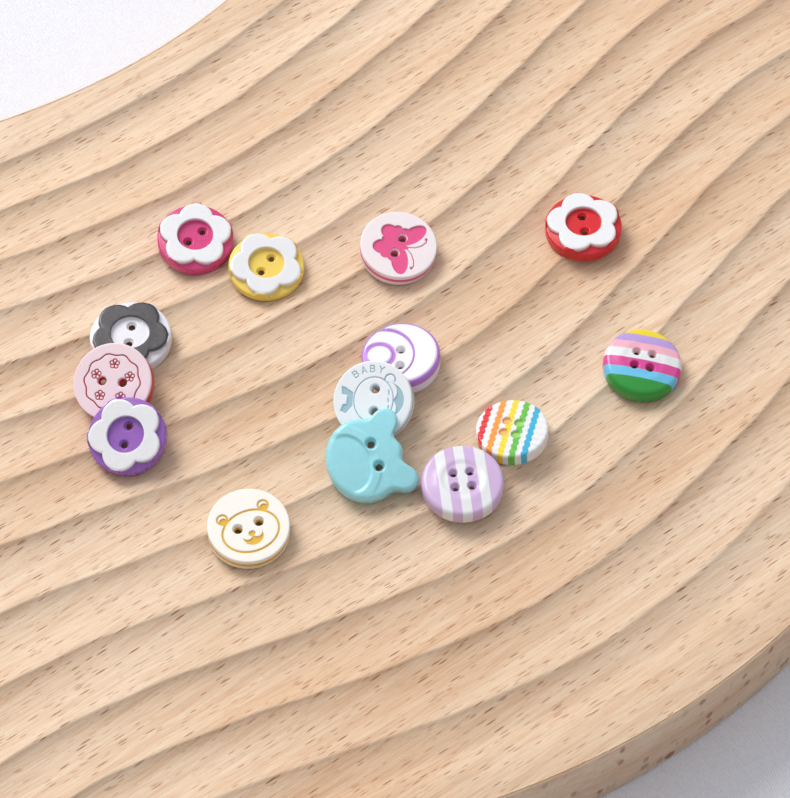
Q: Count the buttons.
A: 14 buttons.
